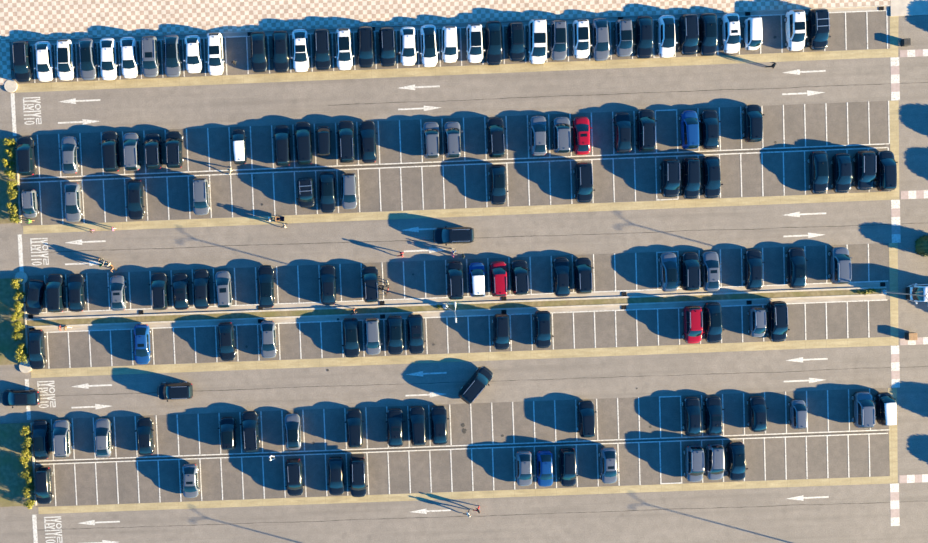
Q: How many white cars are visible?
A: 18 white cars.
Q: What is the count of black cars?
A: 87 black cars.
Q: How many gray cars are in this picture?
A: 34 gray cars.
